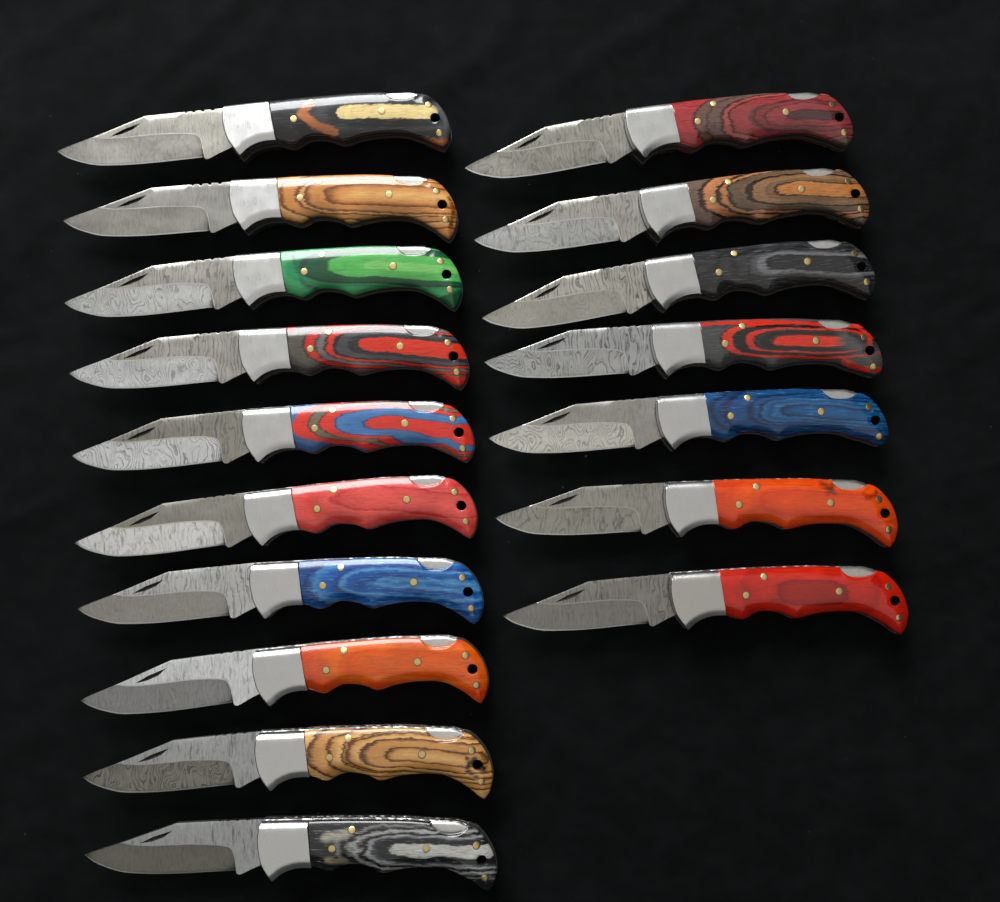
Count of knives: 17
